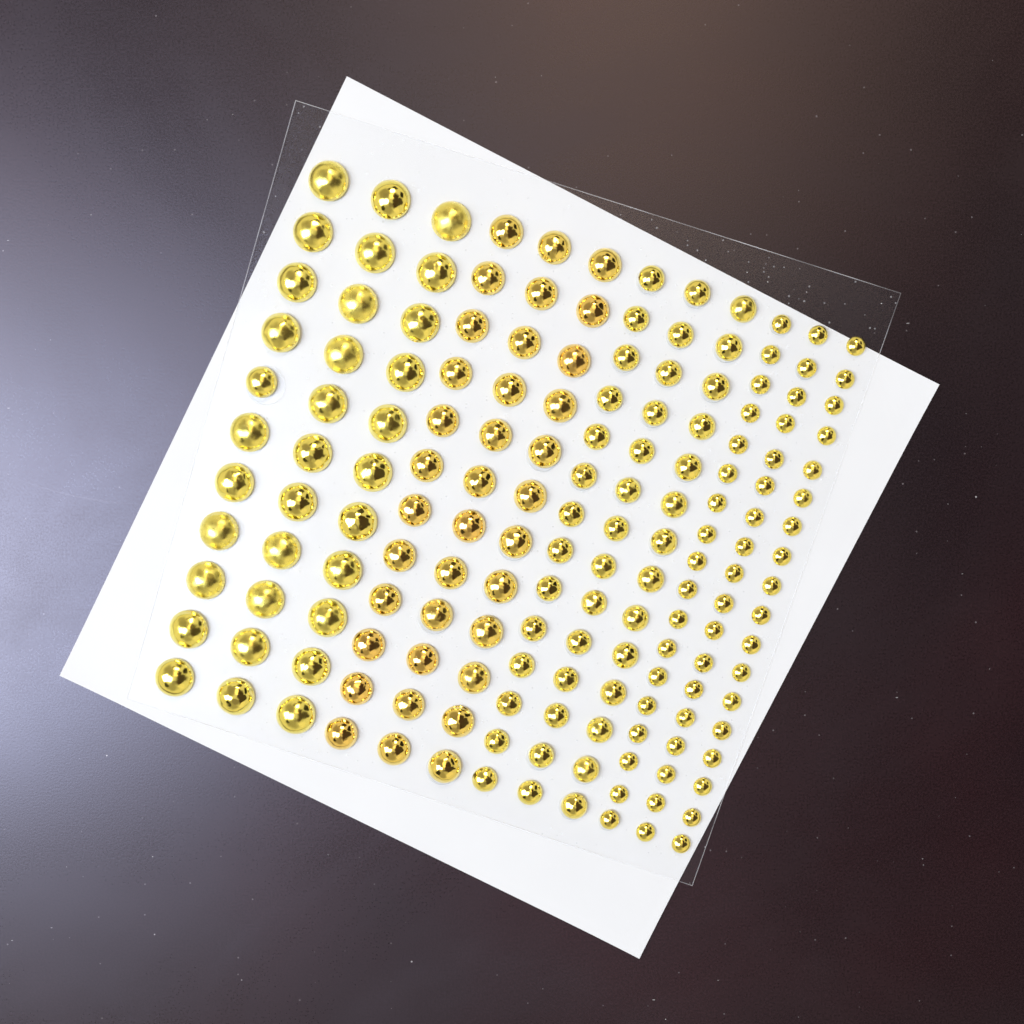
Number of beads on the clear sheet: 165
